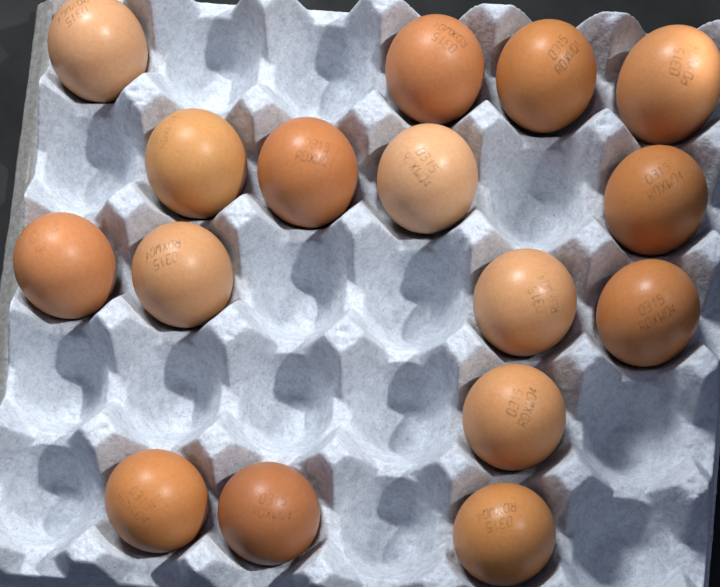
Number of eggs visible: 16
